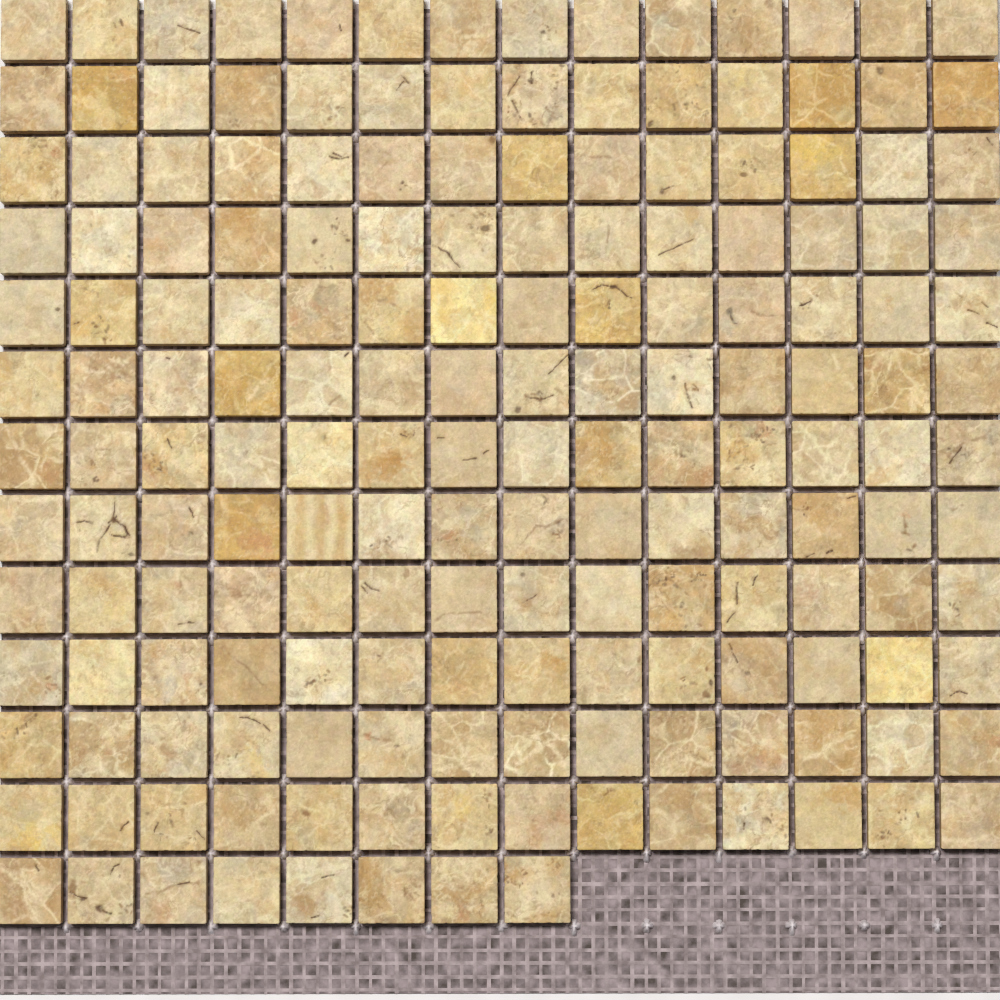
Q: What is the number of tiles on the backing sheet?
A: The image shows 176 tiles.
